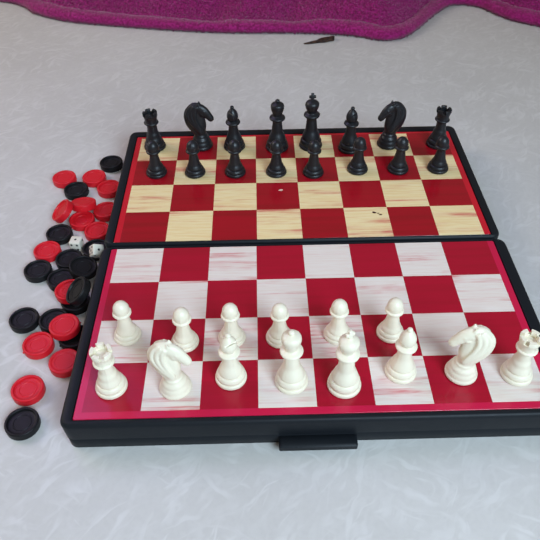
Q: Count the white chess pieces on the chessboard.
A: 14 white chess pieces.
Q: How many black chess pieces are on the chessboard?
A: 16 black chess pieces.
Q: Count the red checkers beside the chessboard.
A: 14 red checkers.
